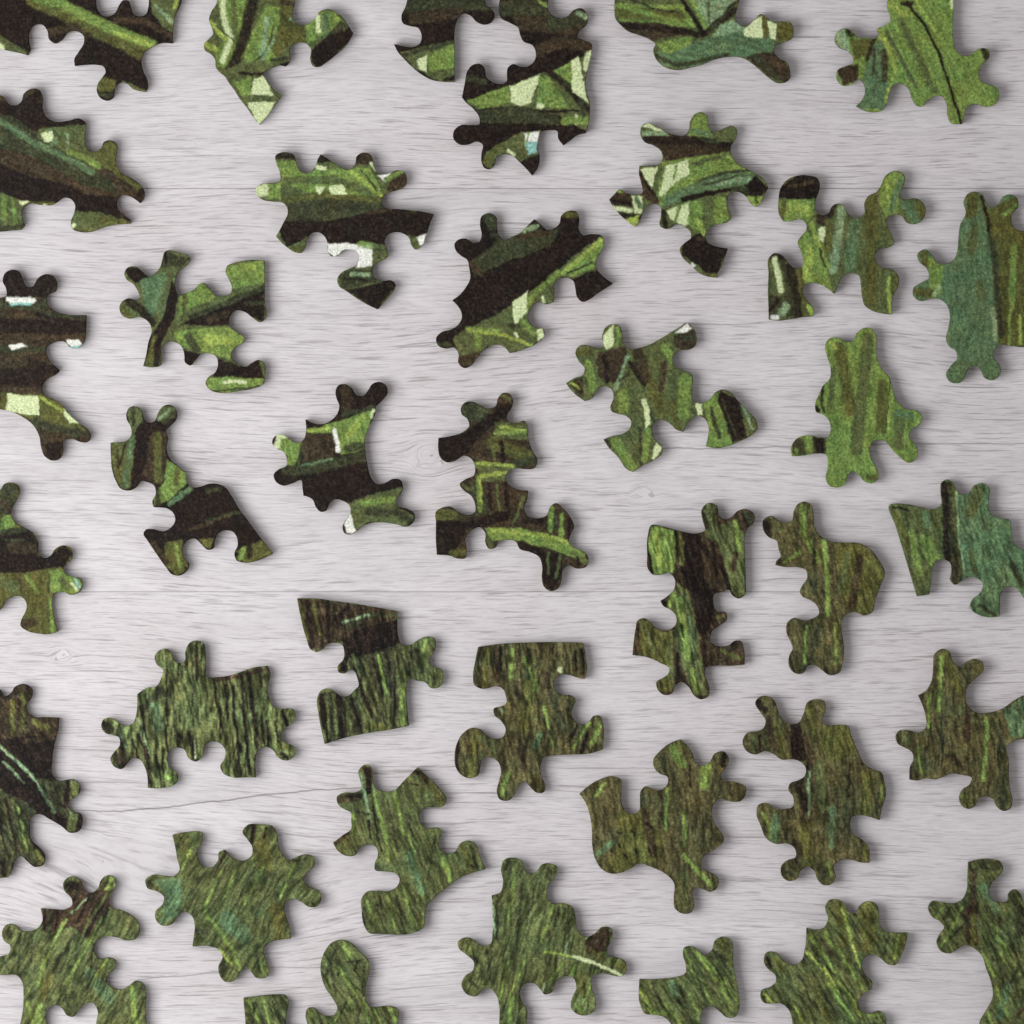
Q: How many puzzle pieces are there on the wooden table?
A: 38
